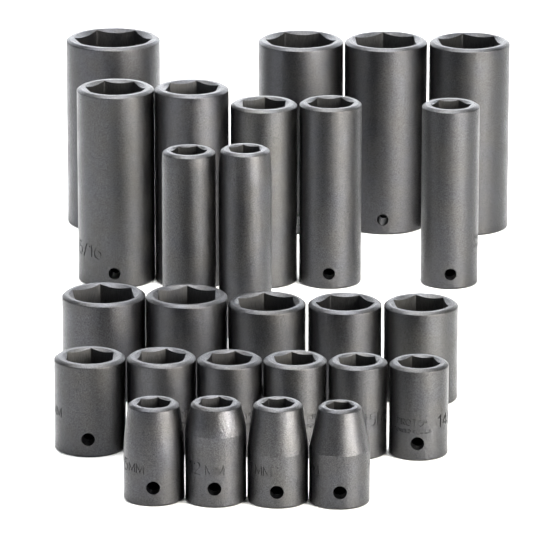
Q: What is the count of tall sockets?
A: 11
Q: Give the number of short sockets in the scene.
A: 15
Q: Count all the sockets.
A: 26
